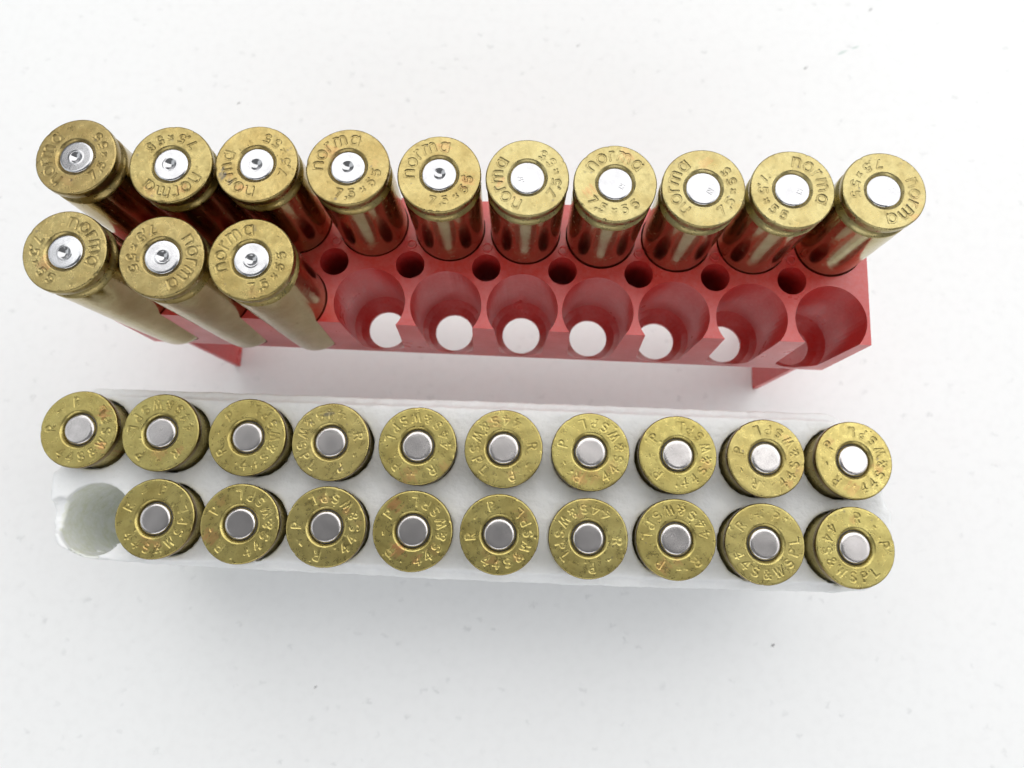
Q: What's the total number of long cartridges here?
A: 13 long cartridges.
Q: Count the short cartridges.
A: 19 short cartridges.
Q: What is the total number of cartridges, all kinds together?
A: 32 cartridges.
